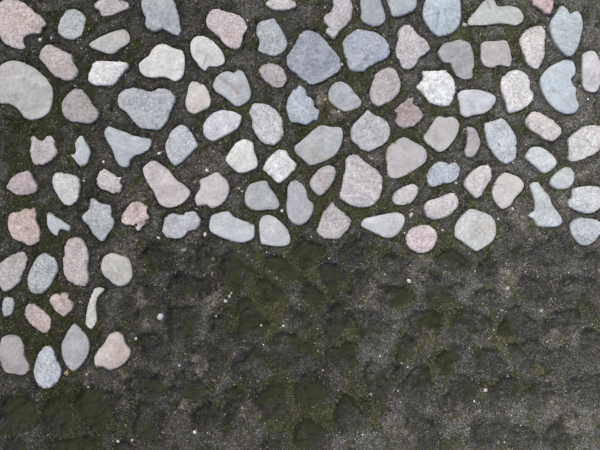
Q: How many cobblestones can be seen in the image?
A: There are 98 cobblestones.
